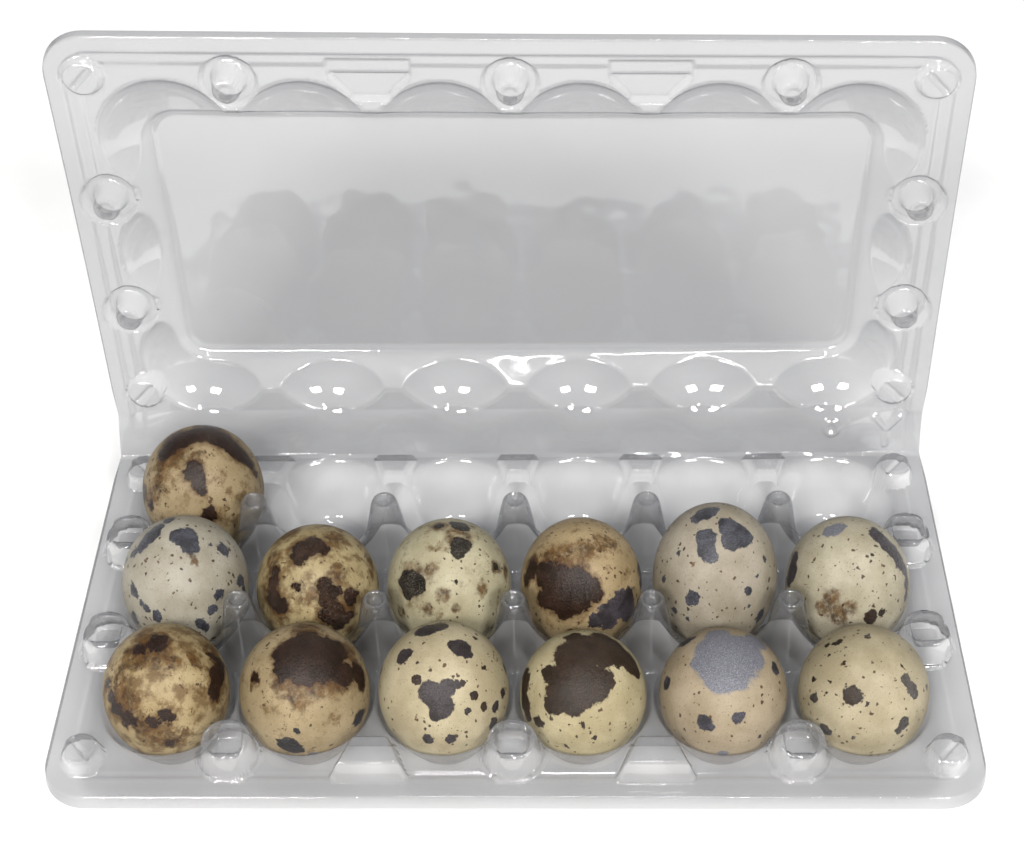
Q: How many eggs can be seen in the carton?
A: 13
